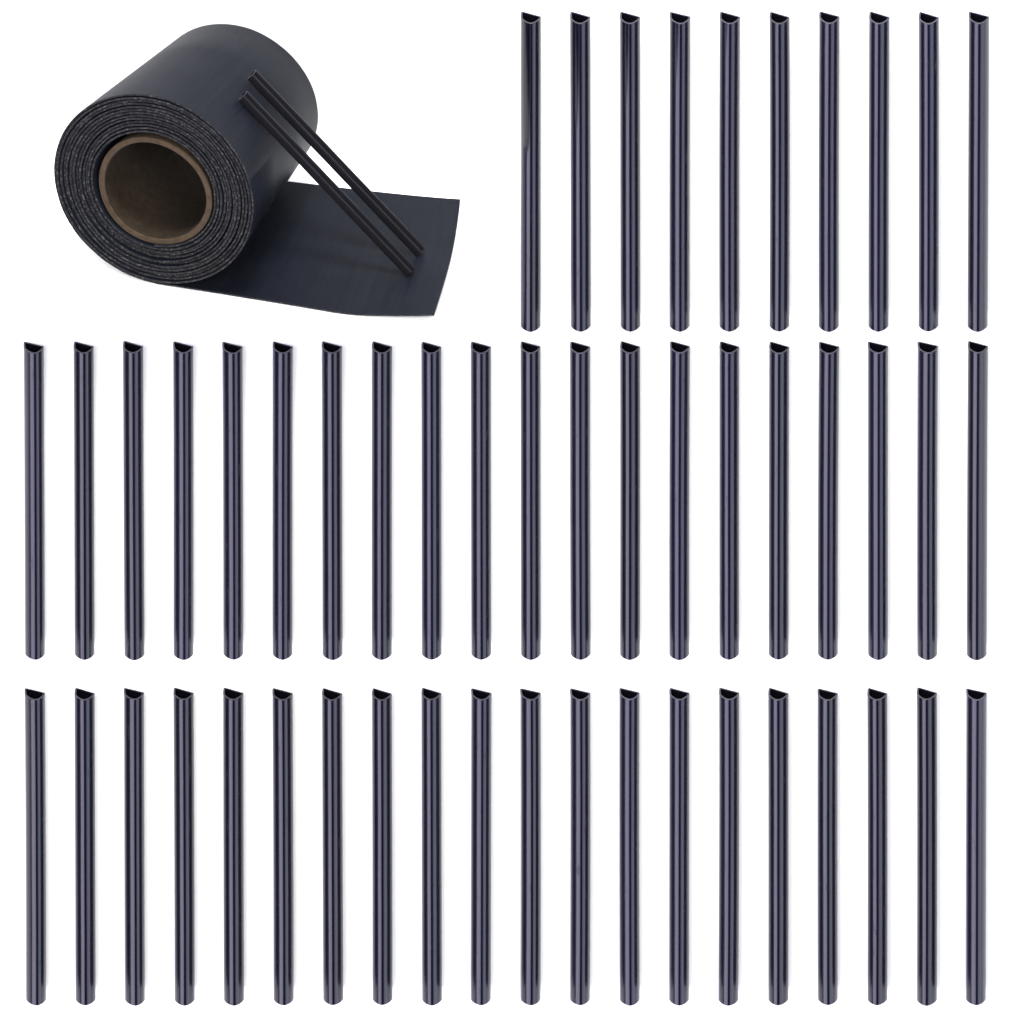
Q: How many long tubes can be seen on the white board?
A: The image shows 50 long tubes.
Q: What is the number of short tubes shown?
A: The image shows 2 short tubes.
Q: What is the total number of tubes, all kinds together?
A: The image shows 52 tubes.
